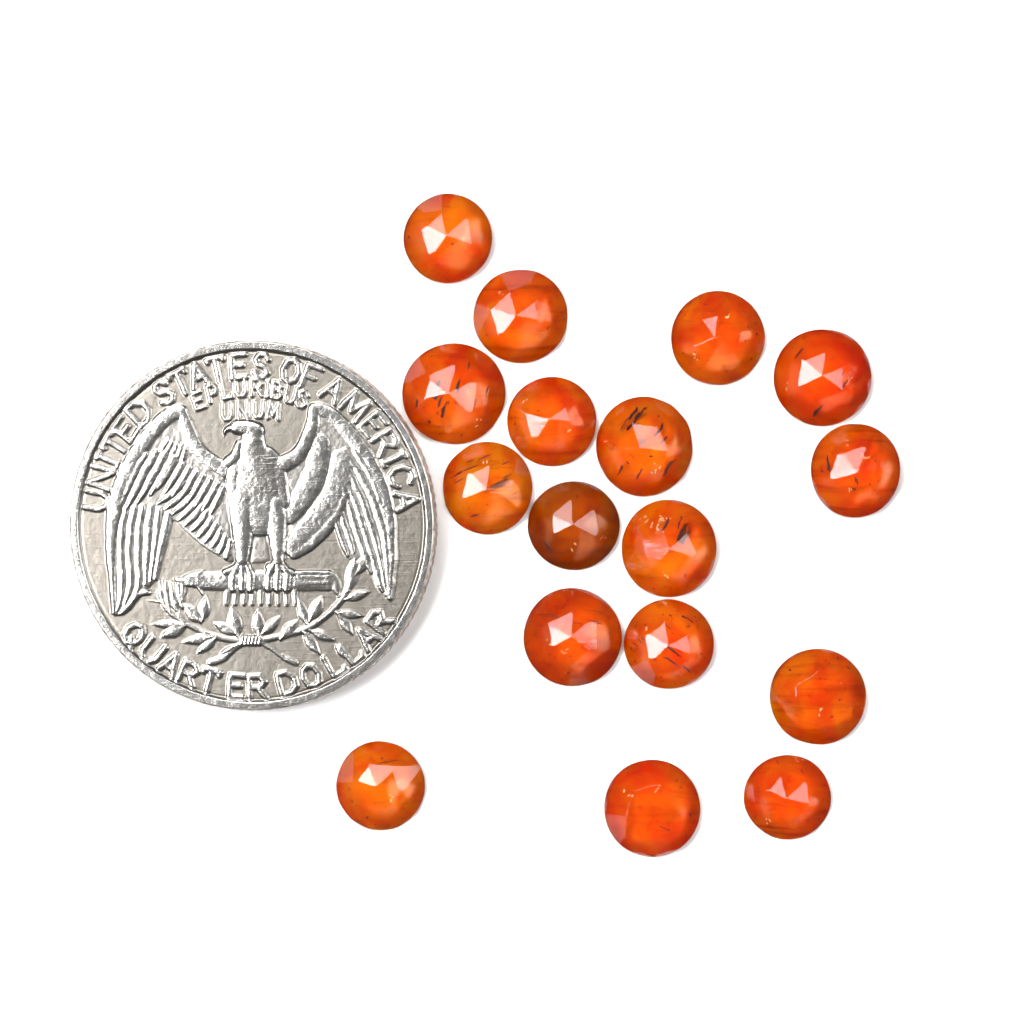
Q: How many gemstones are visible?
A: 17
